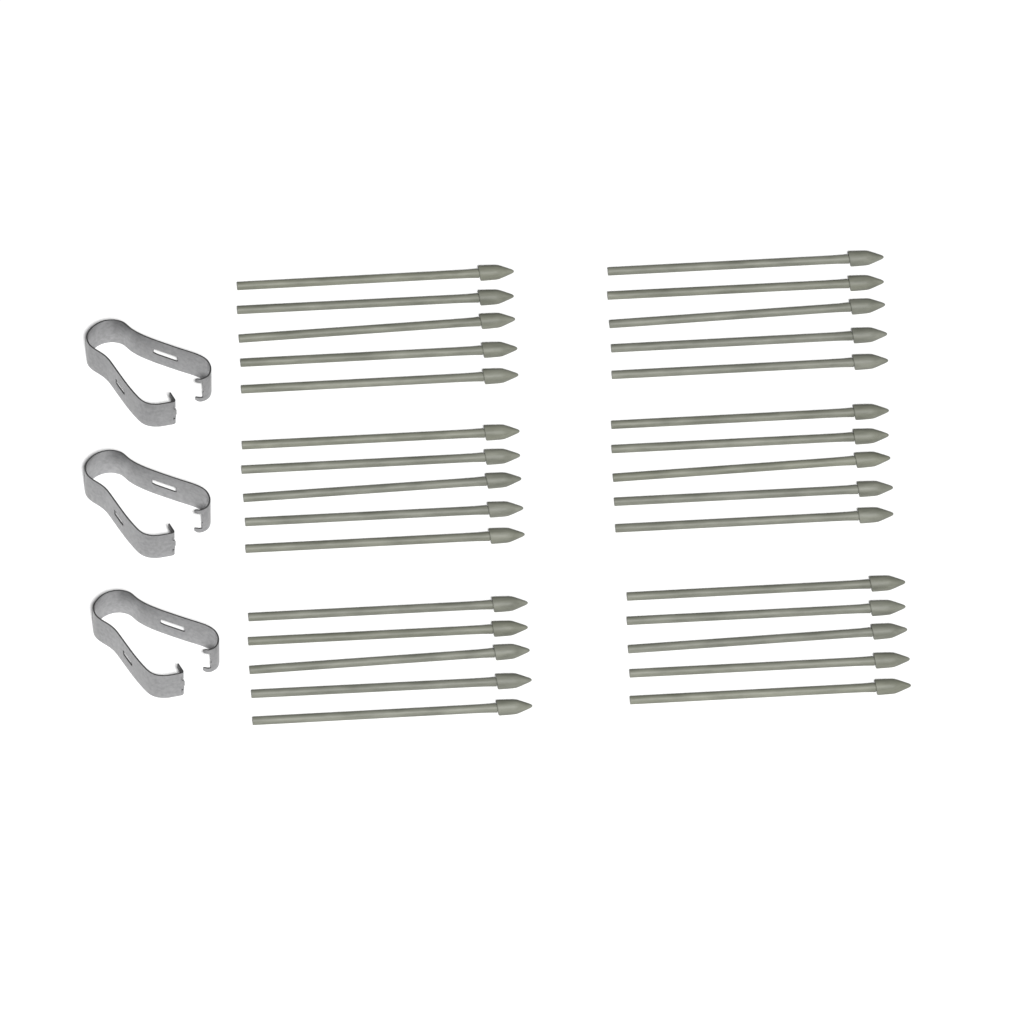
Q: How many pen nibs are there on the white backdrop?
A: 30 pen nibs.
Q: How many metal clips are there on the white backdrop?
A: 3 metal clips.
